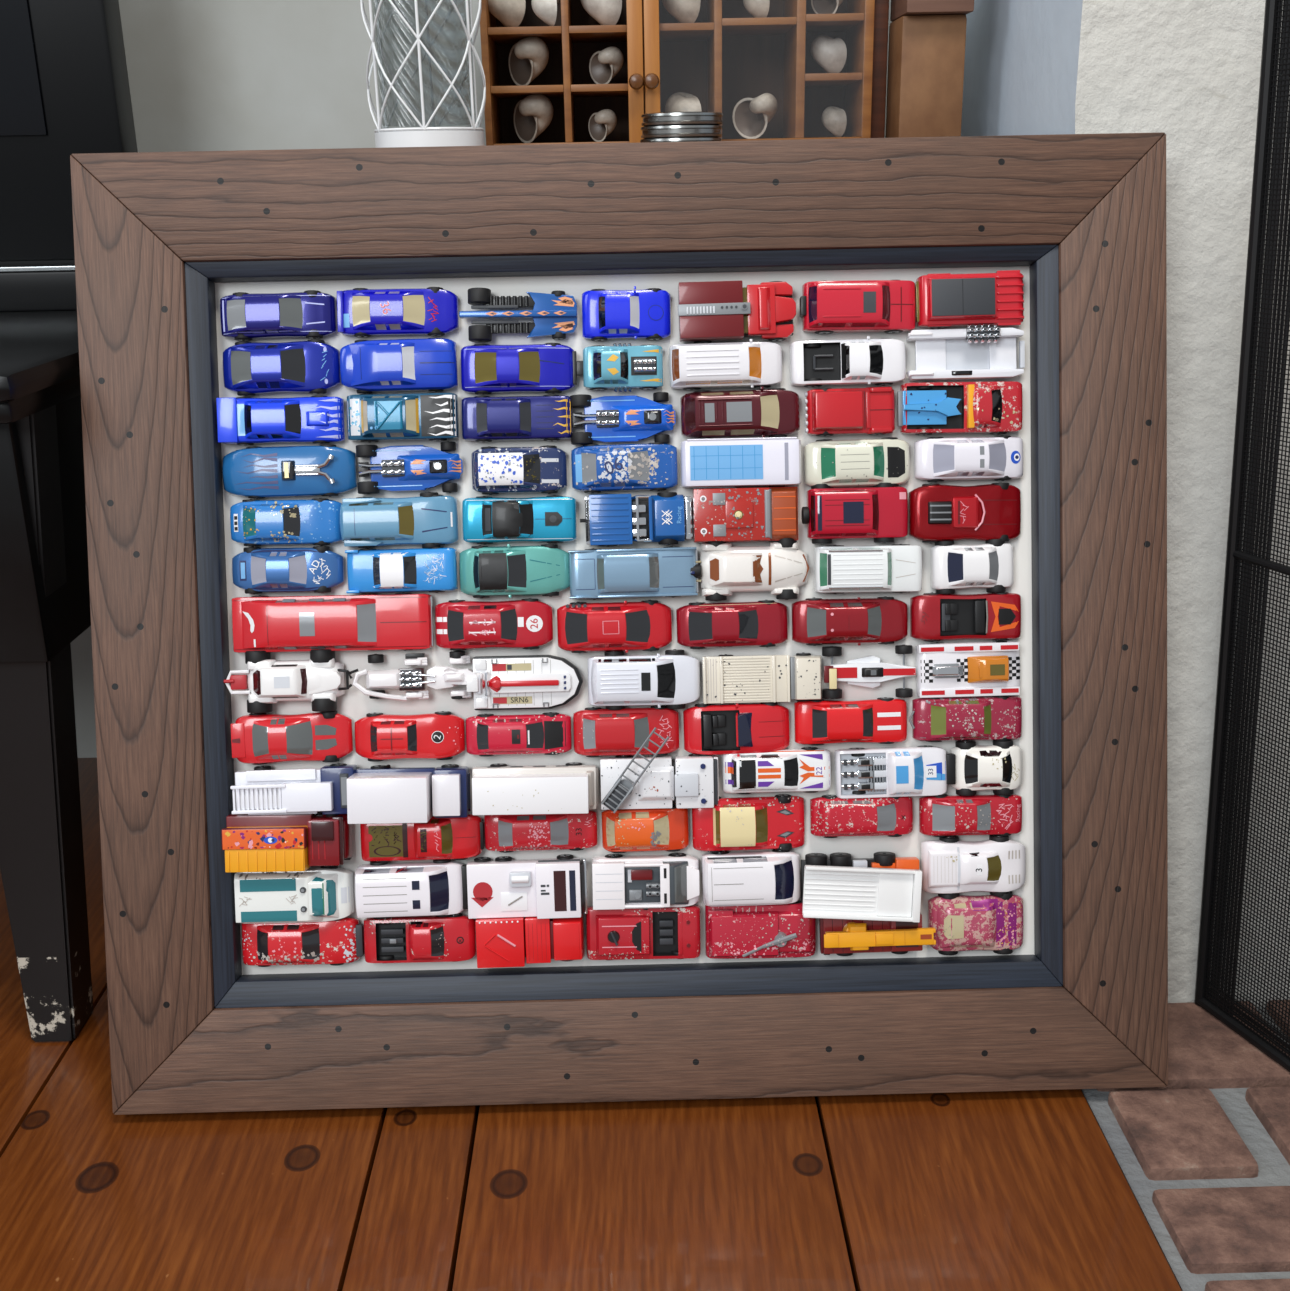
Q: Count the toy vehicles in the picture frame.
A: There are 90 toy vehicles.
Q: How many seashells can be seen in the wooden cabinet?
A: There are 14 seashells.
